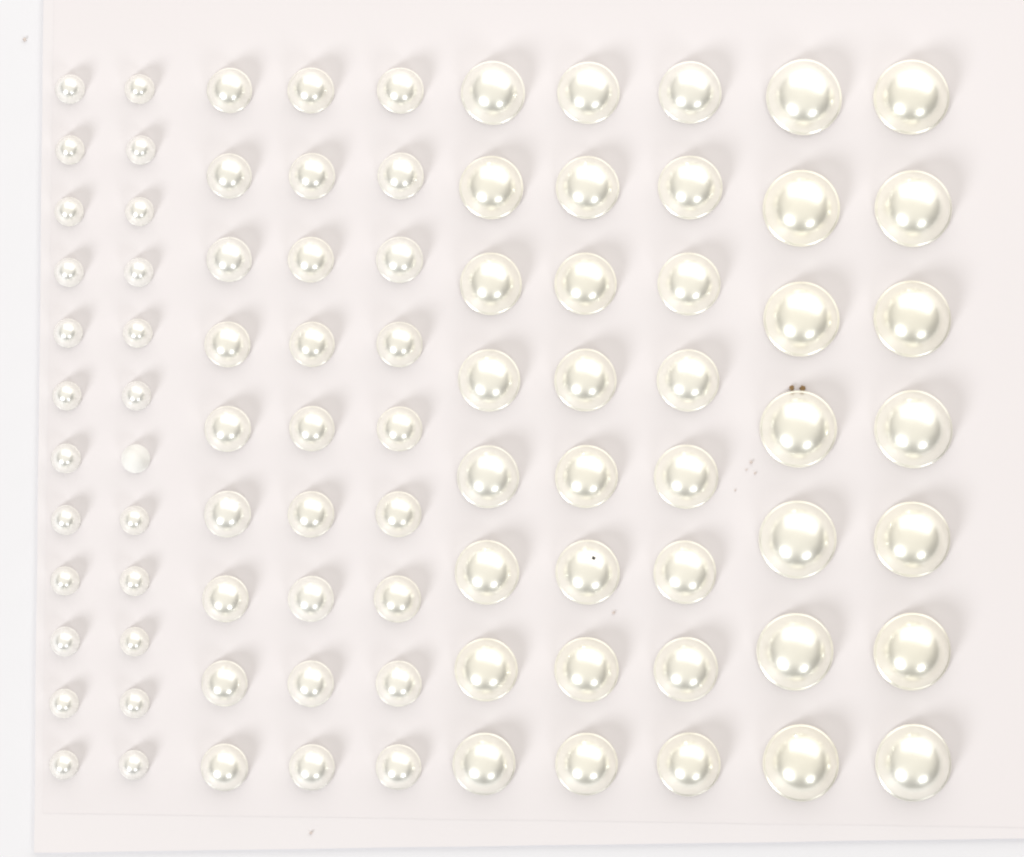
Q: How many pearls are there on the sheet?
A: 89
